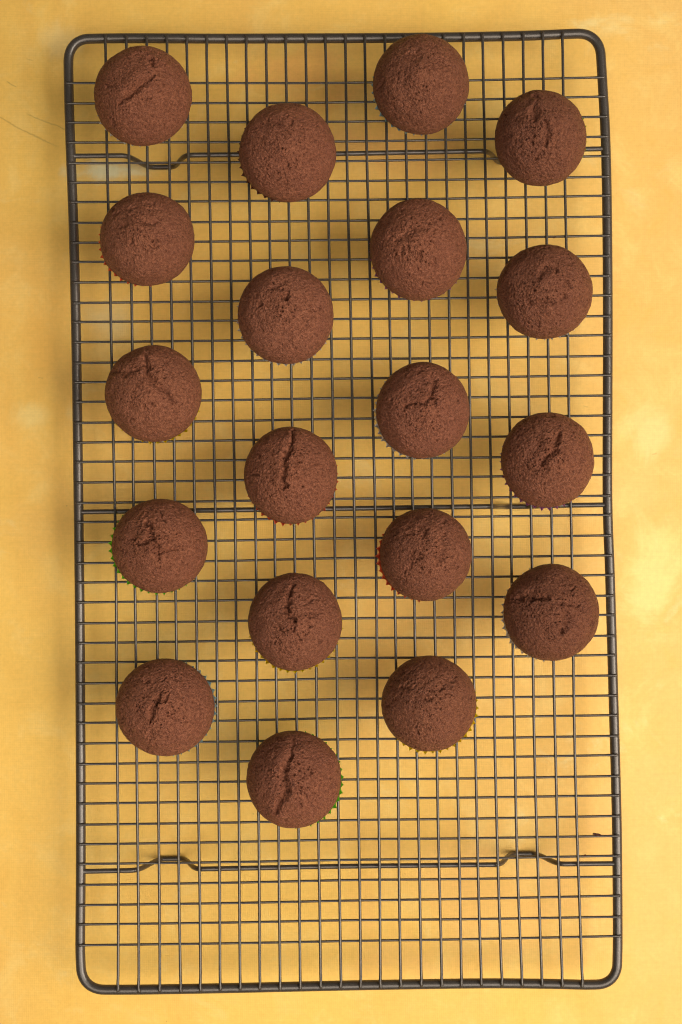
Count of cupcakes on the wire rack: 19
